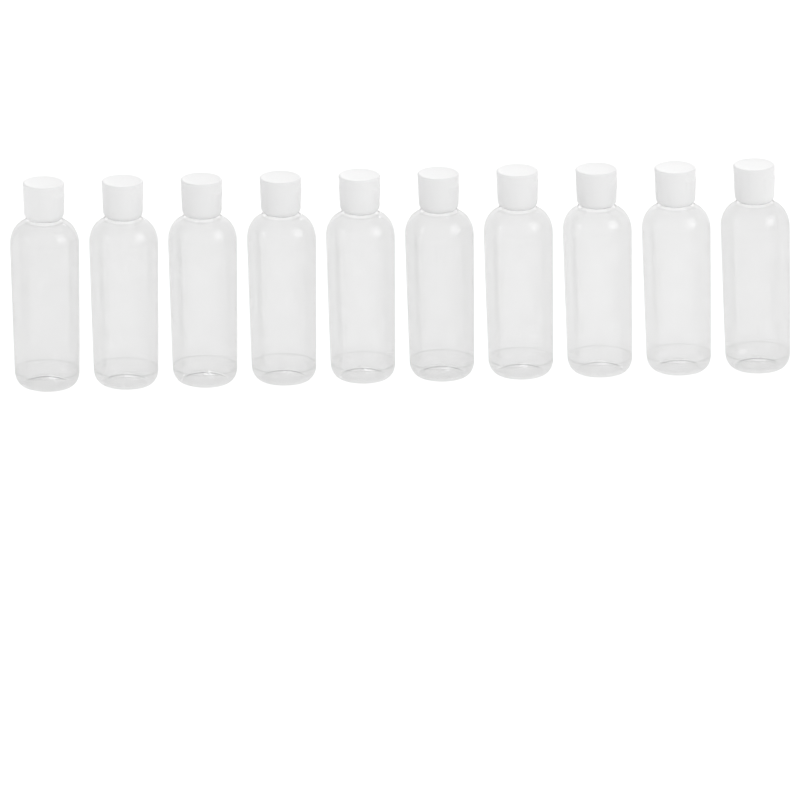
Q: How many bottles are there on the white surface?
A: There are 10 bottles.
